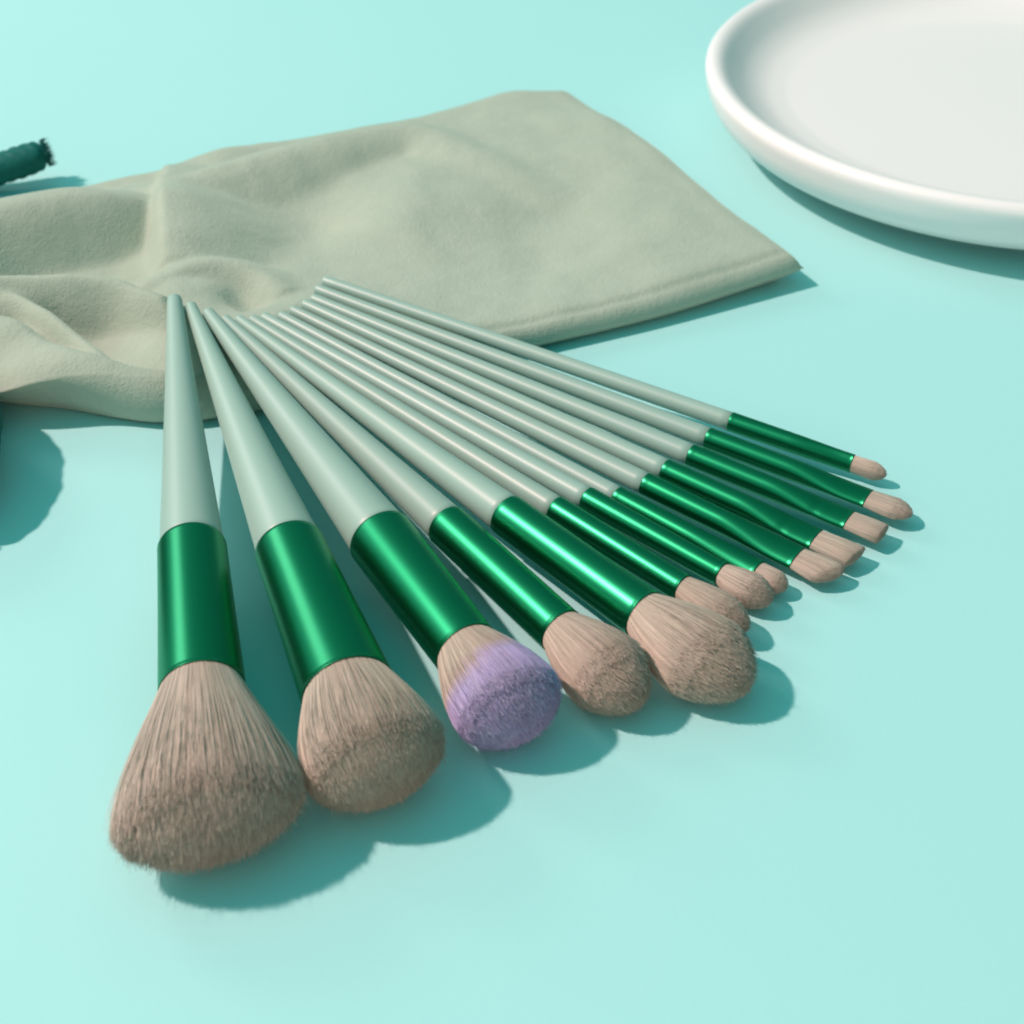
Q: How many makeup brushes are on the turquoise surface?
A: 13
